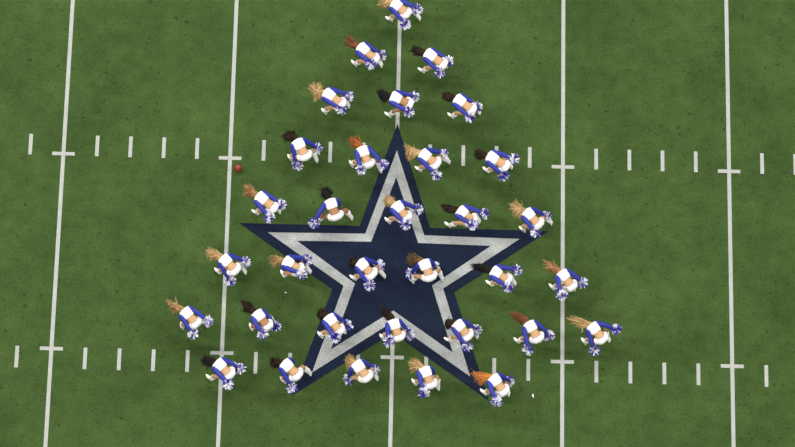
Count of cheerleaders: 33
